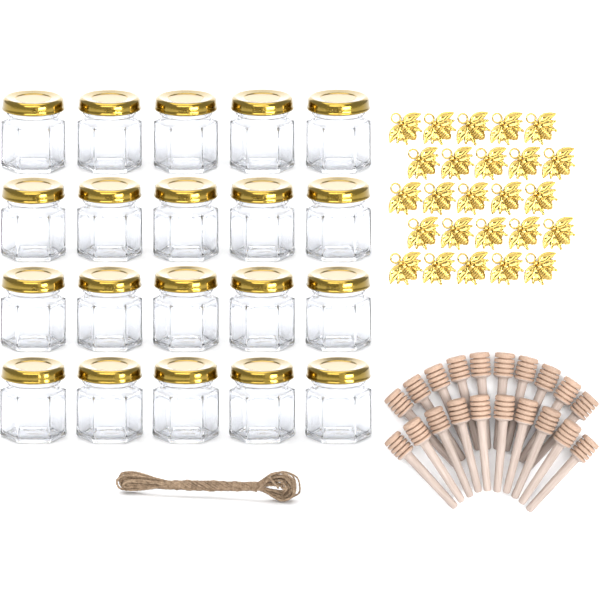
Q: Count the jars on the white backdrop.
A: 20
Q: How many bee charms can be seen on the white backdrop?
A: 25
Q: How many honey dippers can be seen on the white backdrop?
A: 20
